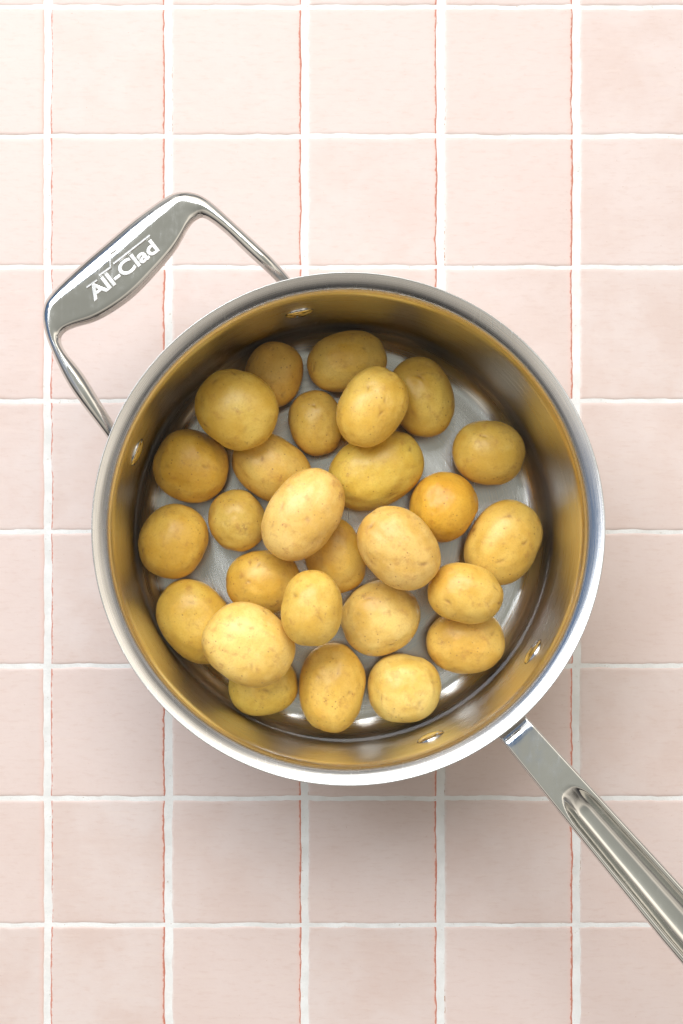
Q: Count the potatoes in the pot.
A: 27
